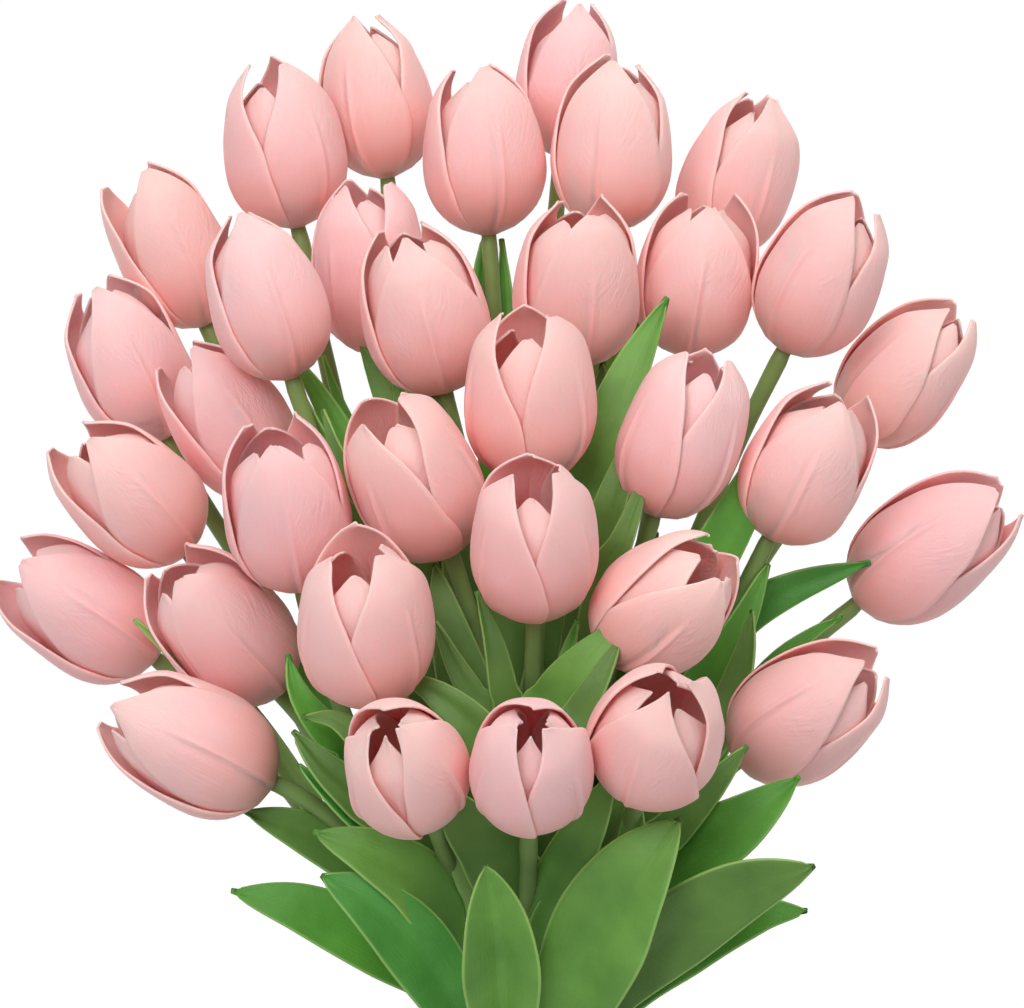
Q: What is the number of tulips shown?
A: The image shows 33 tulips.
